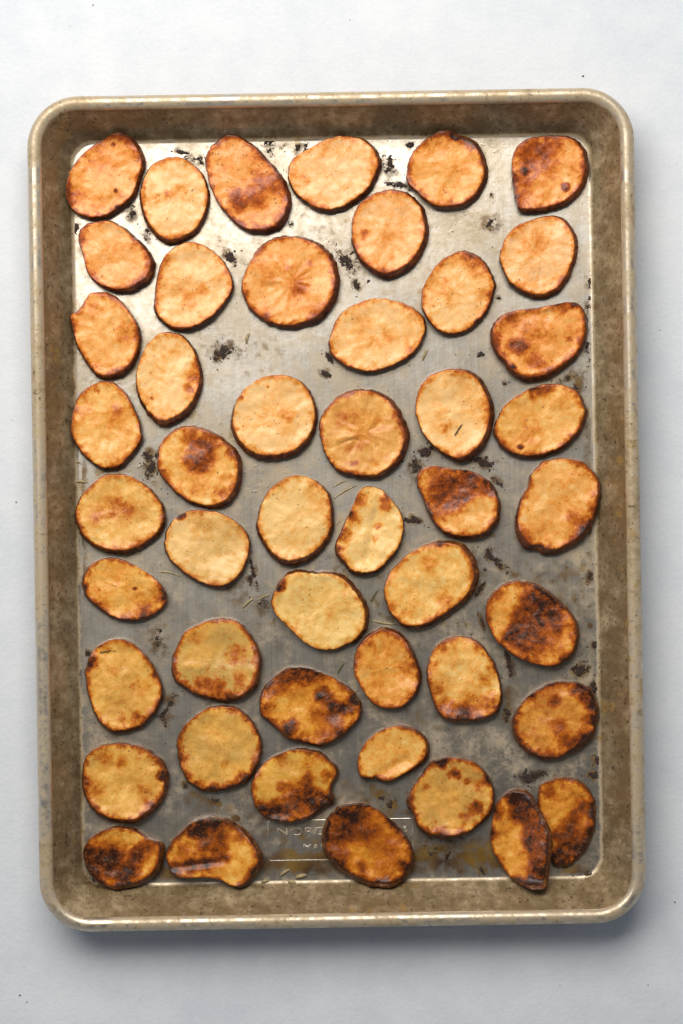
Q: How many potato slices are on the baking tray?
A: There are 48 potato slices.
